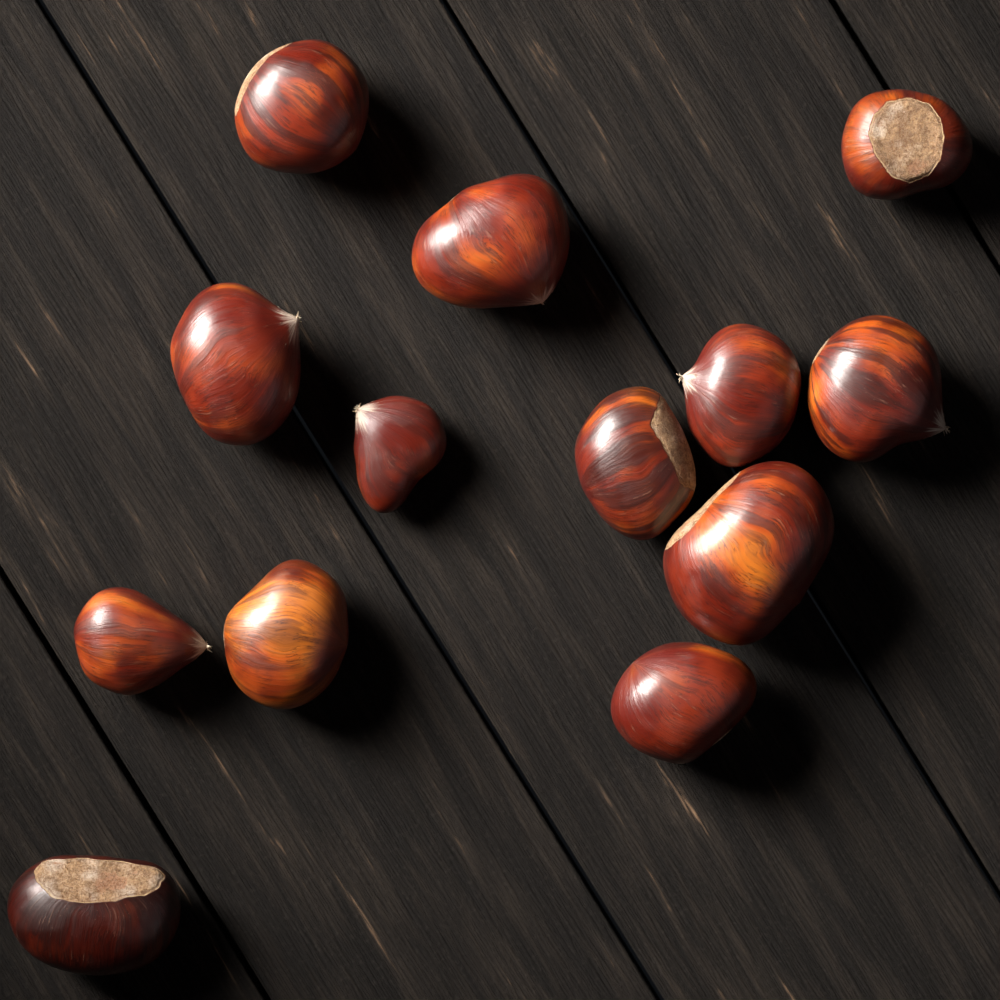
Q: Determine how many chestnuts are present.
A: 13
